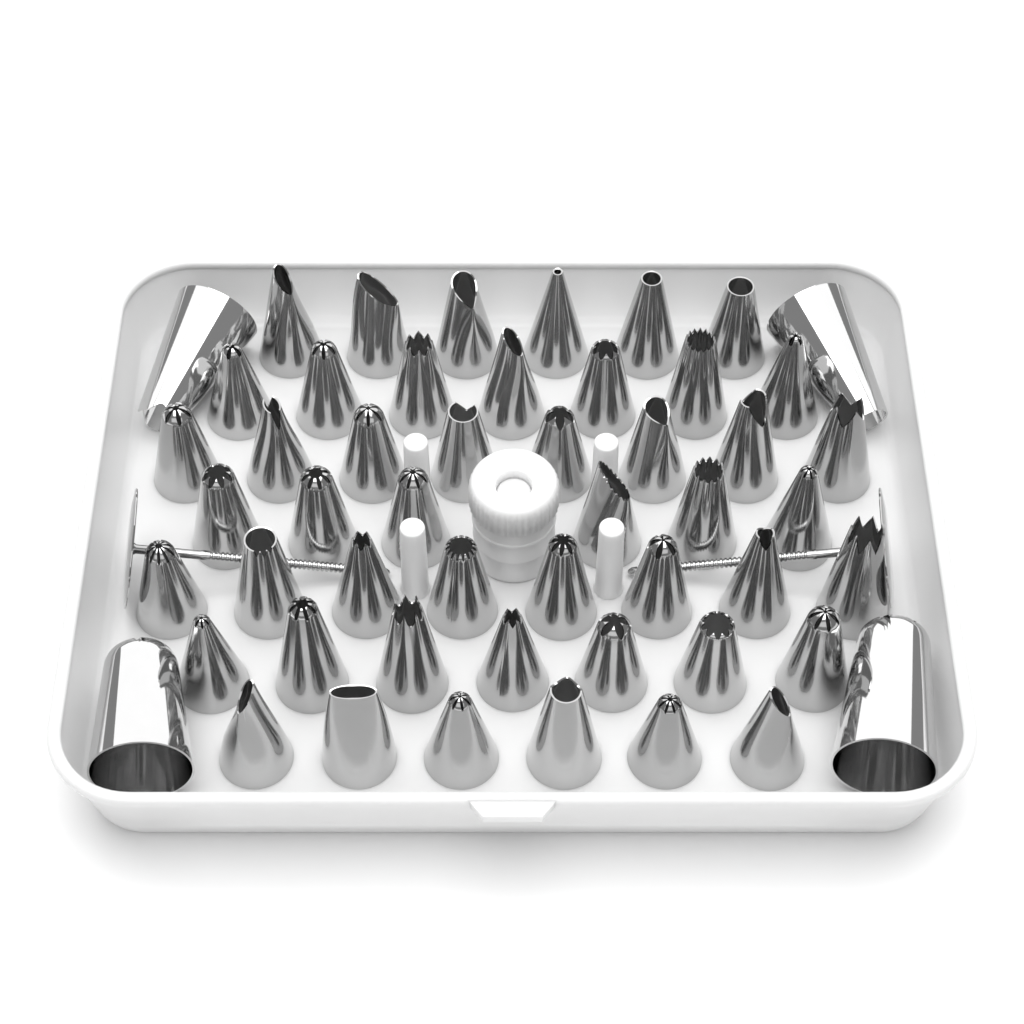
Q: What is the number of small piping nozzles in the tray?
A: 48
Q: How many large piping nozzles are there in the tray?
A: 4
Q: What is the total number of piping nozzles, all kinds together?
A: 52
